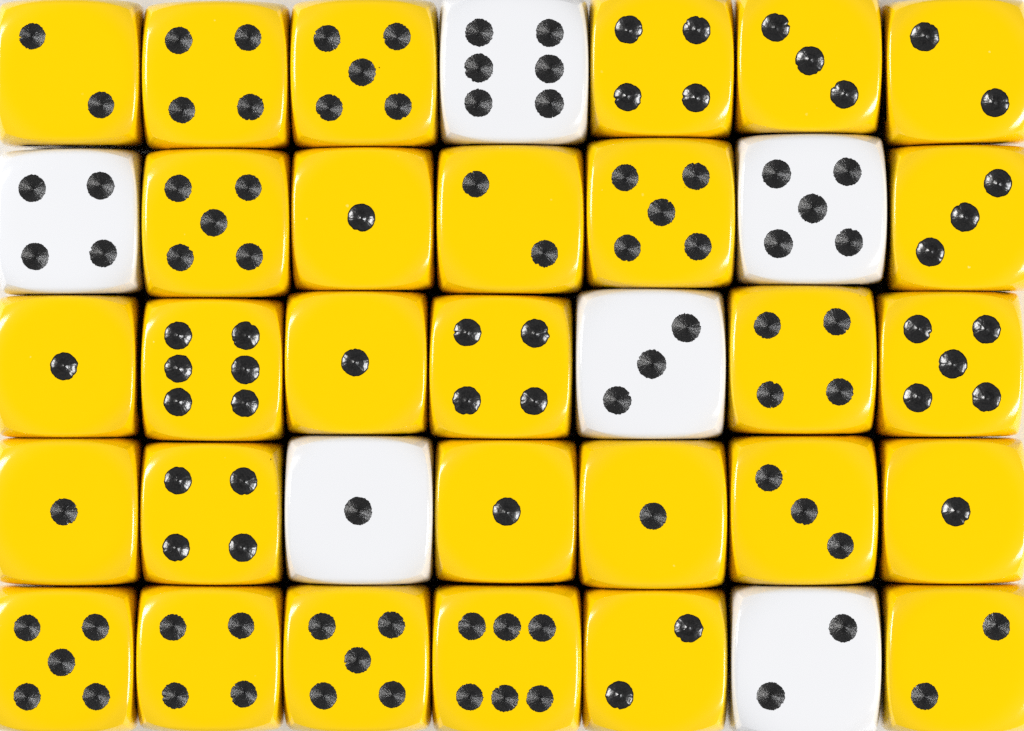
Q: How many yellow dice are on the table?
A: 29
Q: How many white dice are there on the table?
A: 6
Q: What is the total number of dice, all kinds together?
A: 35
